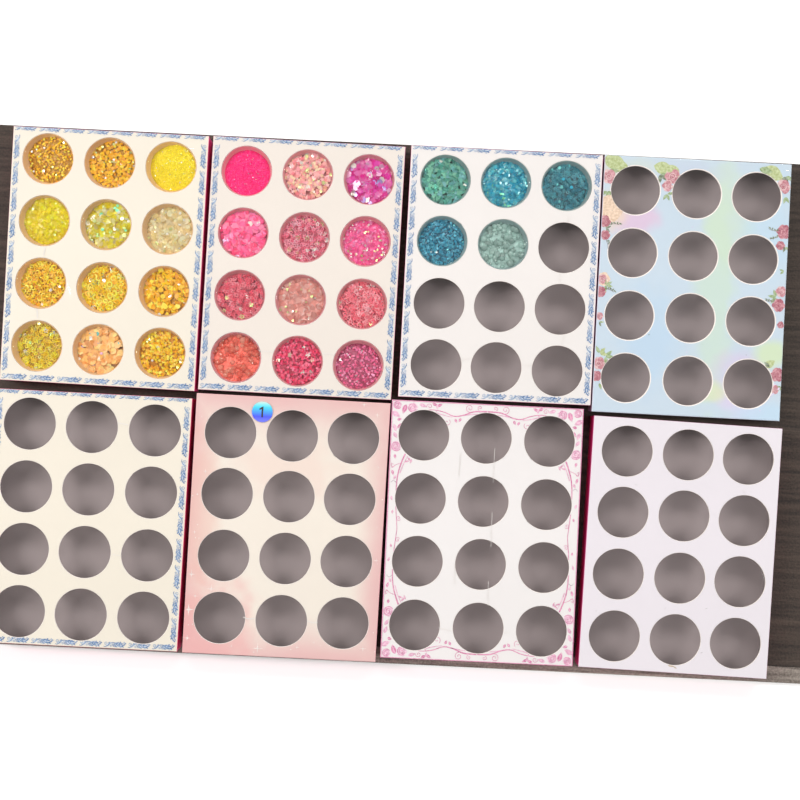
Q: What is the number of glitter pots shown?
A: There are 29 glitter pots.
